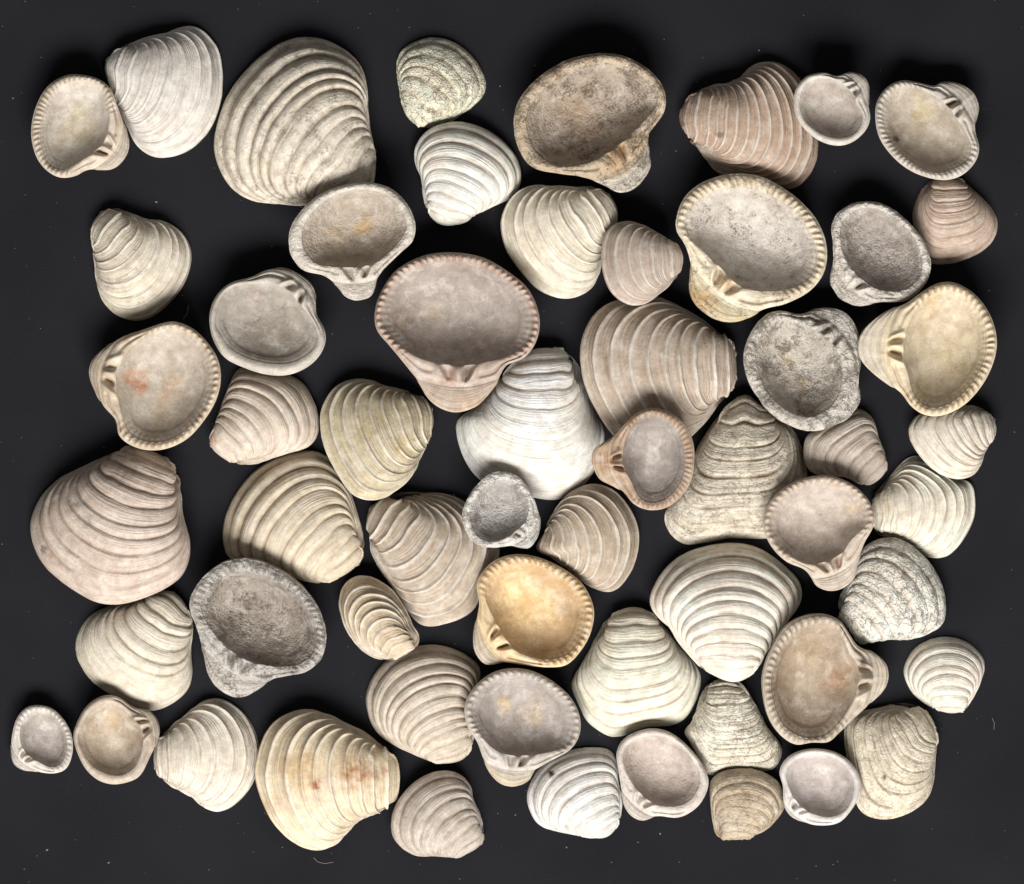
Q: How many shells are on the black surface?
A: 58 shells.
